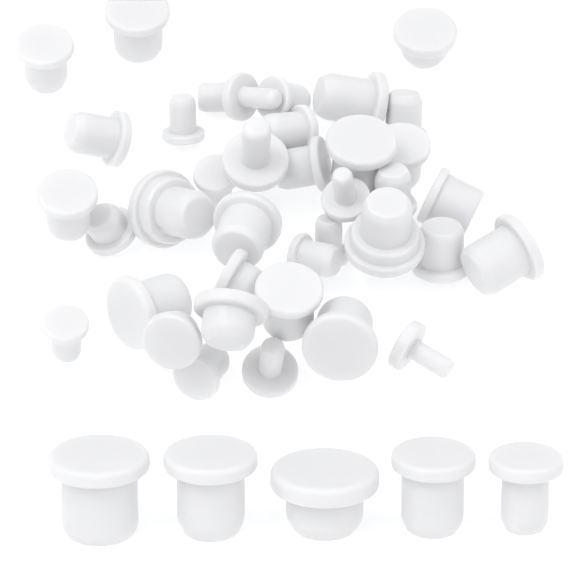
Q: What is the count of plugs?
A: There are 43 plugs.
